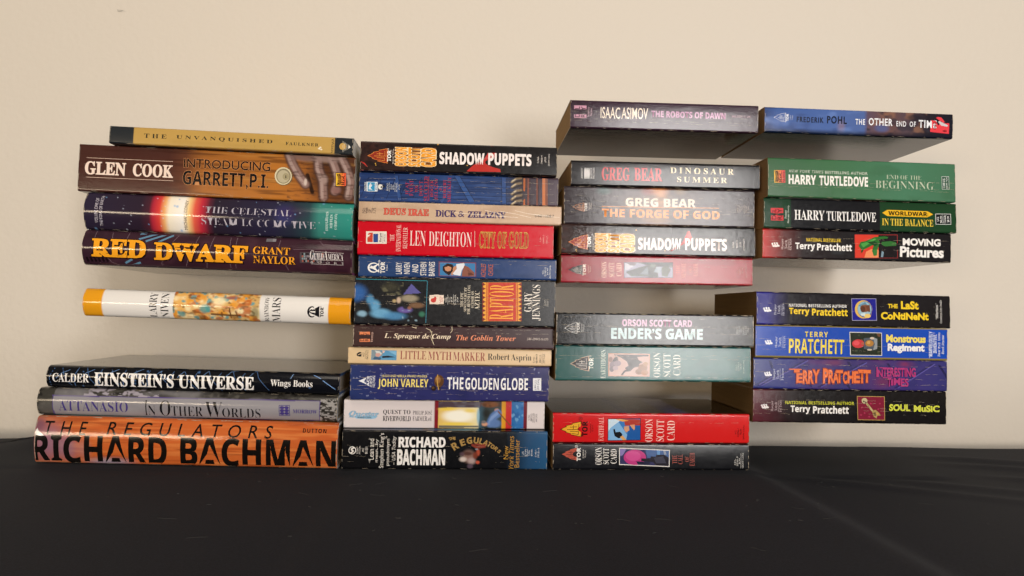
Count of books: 36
